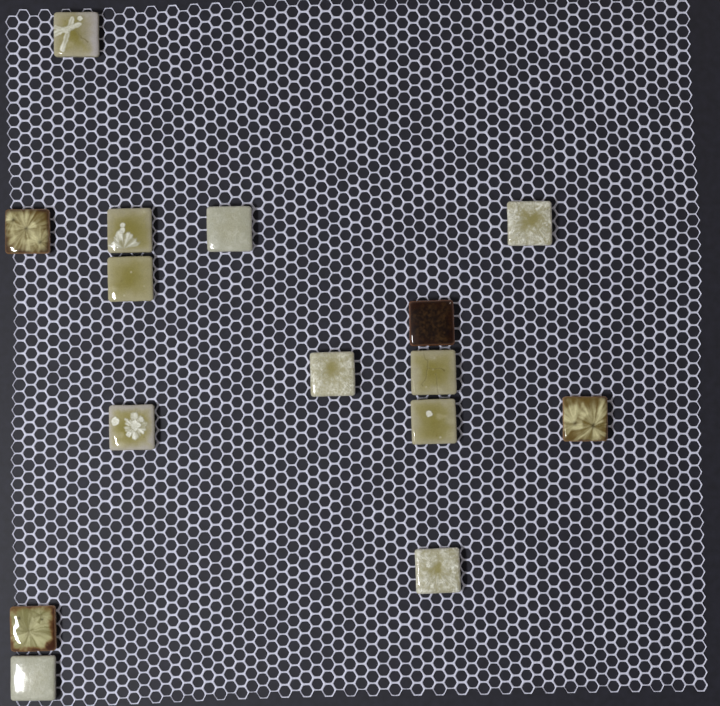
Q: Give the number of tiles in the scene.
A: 15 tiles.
